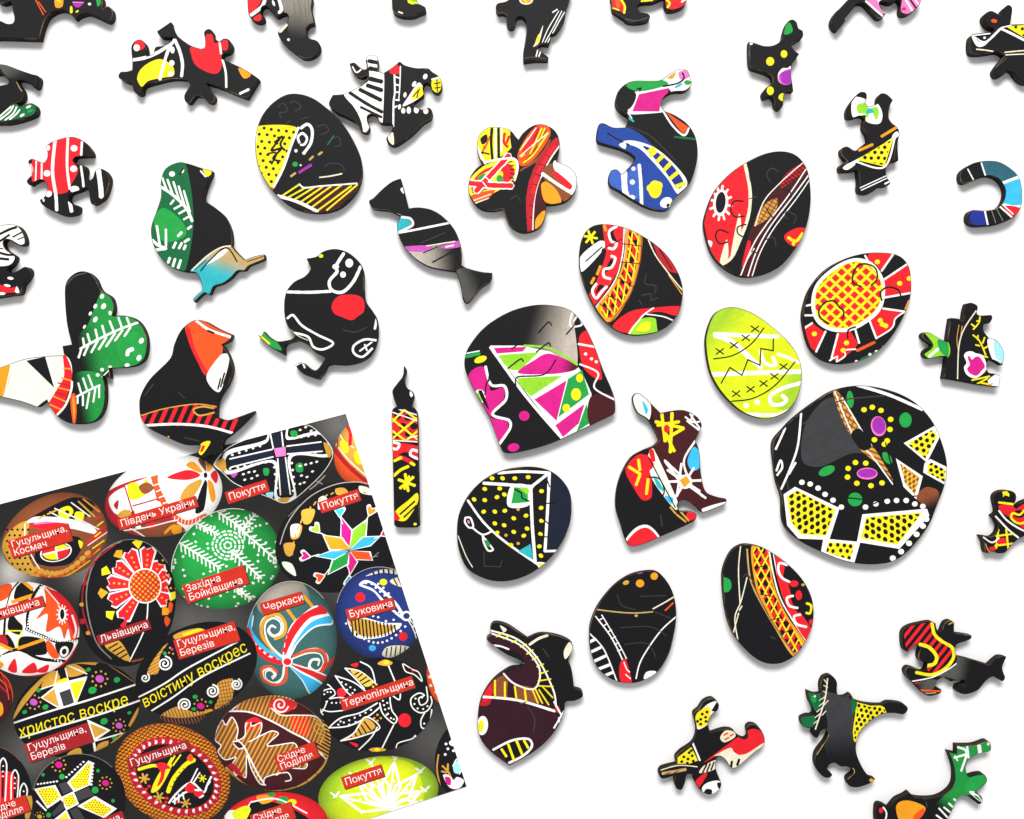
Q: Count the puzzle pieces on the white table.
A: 41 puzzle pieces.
